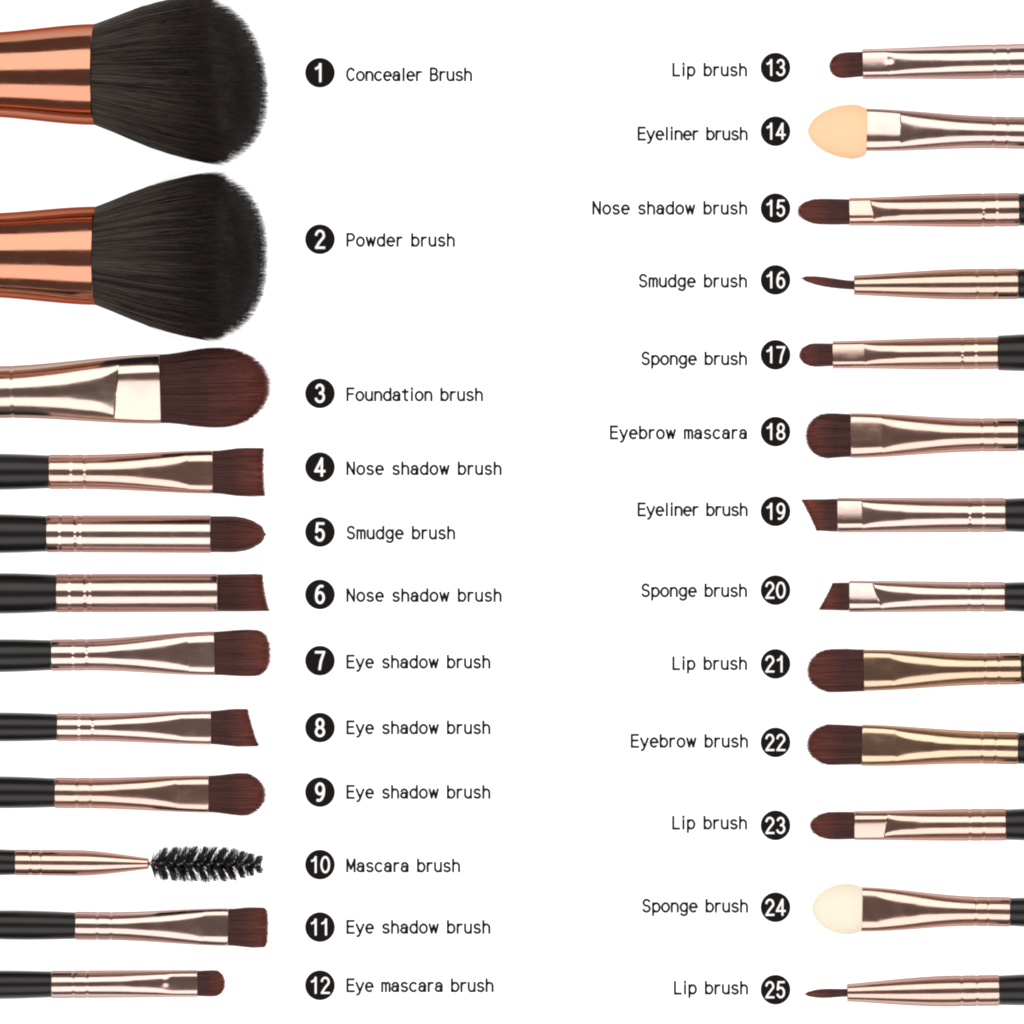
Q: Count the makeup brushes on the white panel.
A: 25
